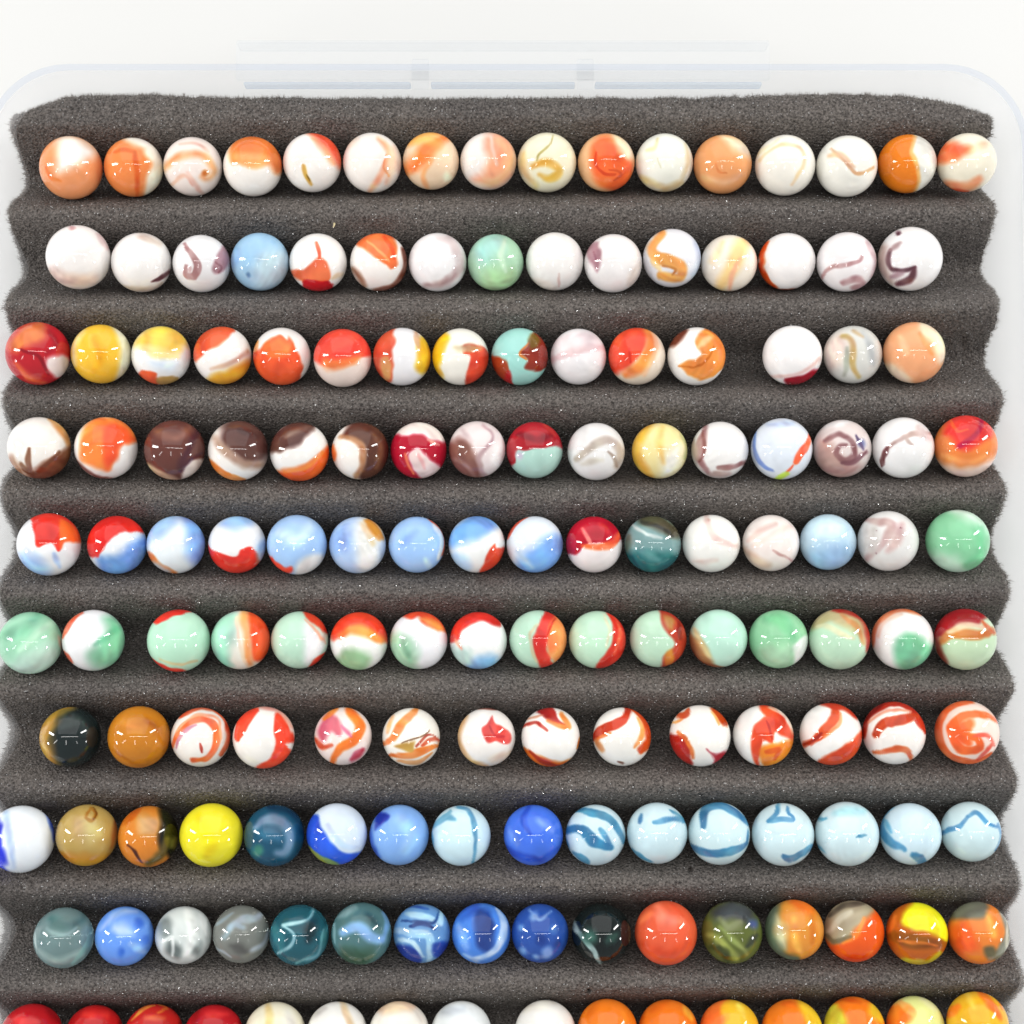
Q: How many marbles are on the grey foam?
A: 156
